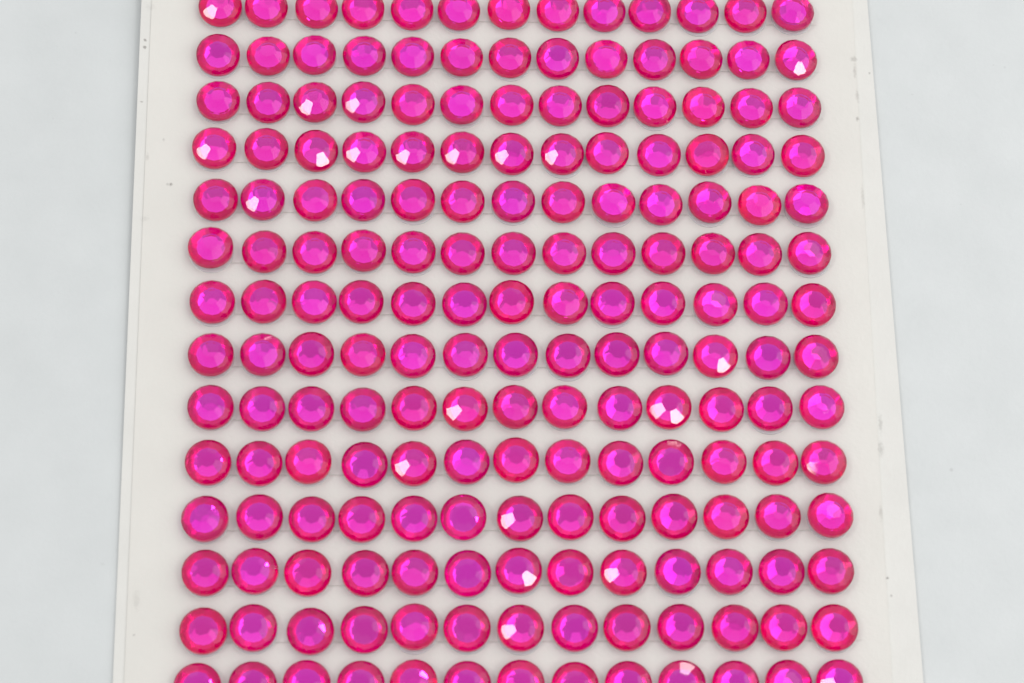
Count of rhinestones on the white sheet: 182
